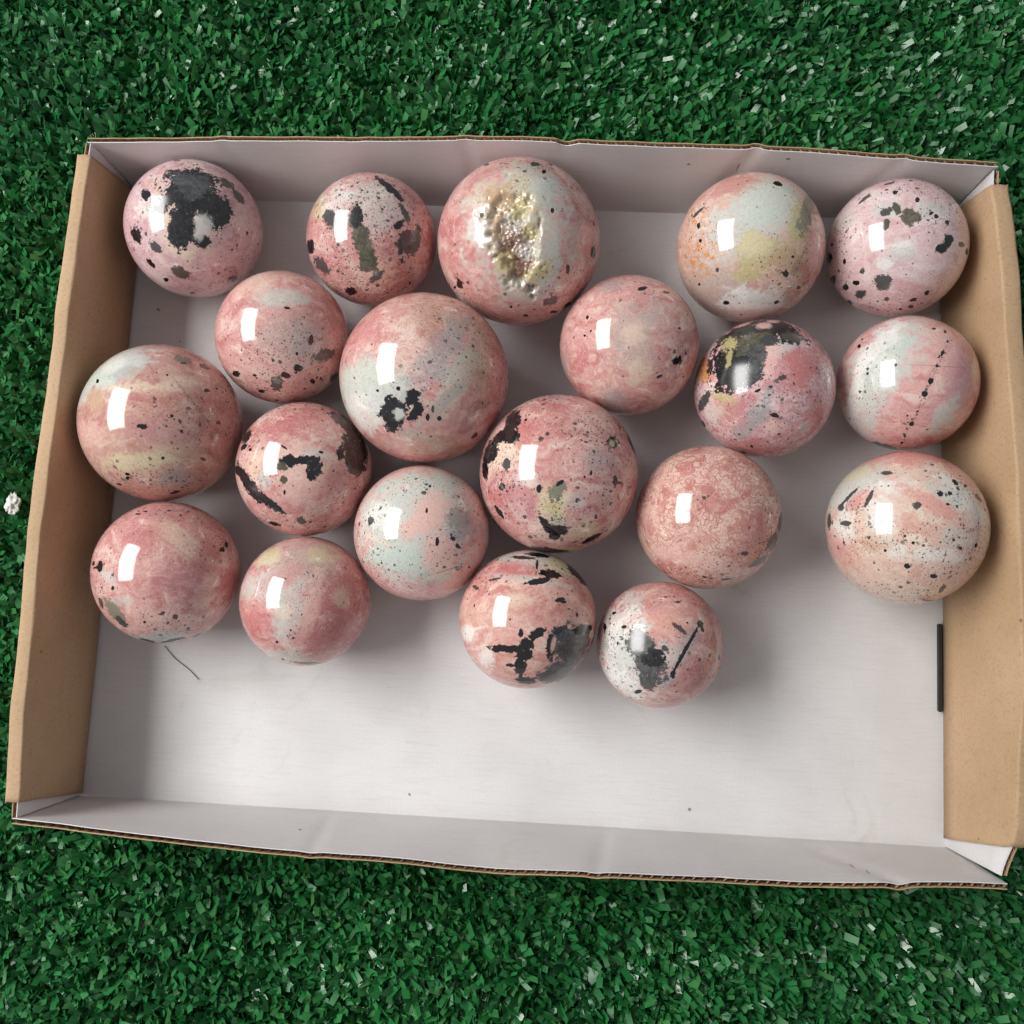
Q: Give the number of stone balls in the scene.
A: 20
